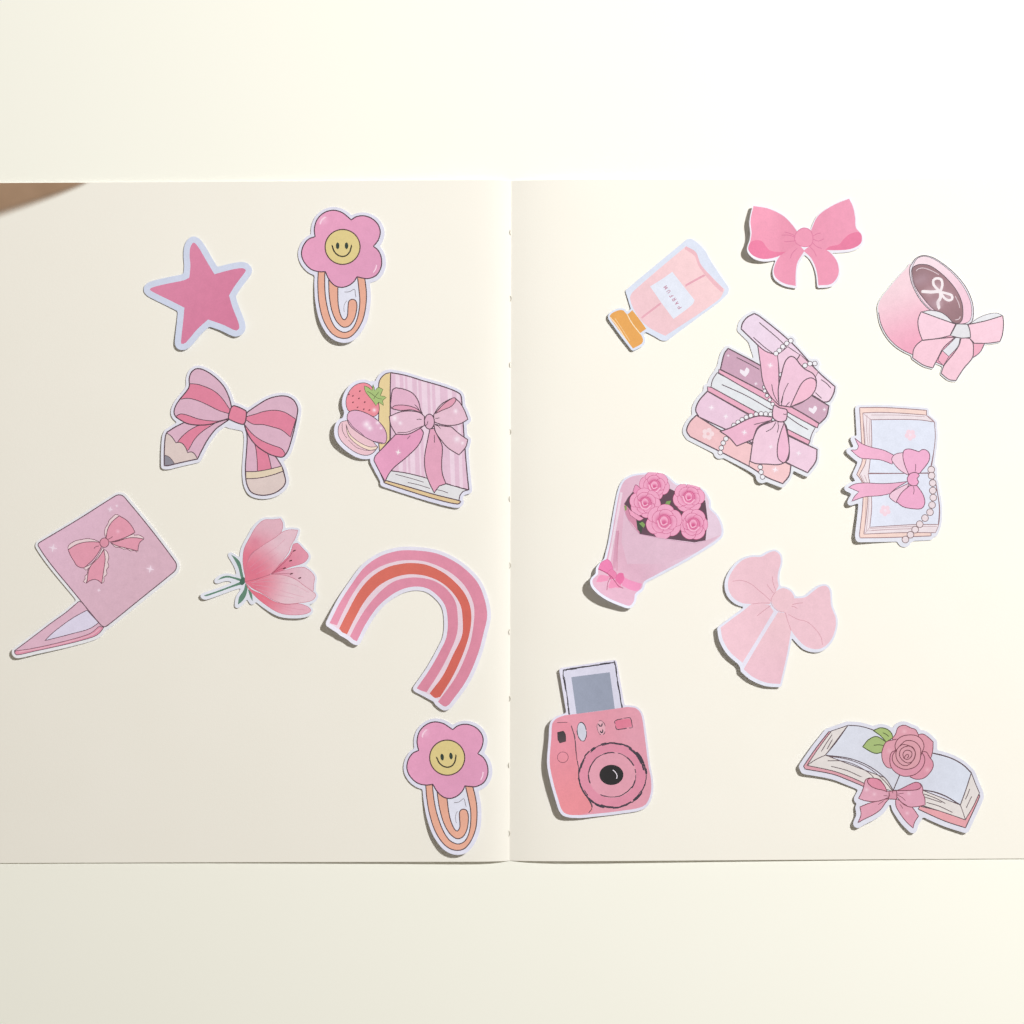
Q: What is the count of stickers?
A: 17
